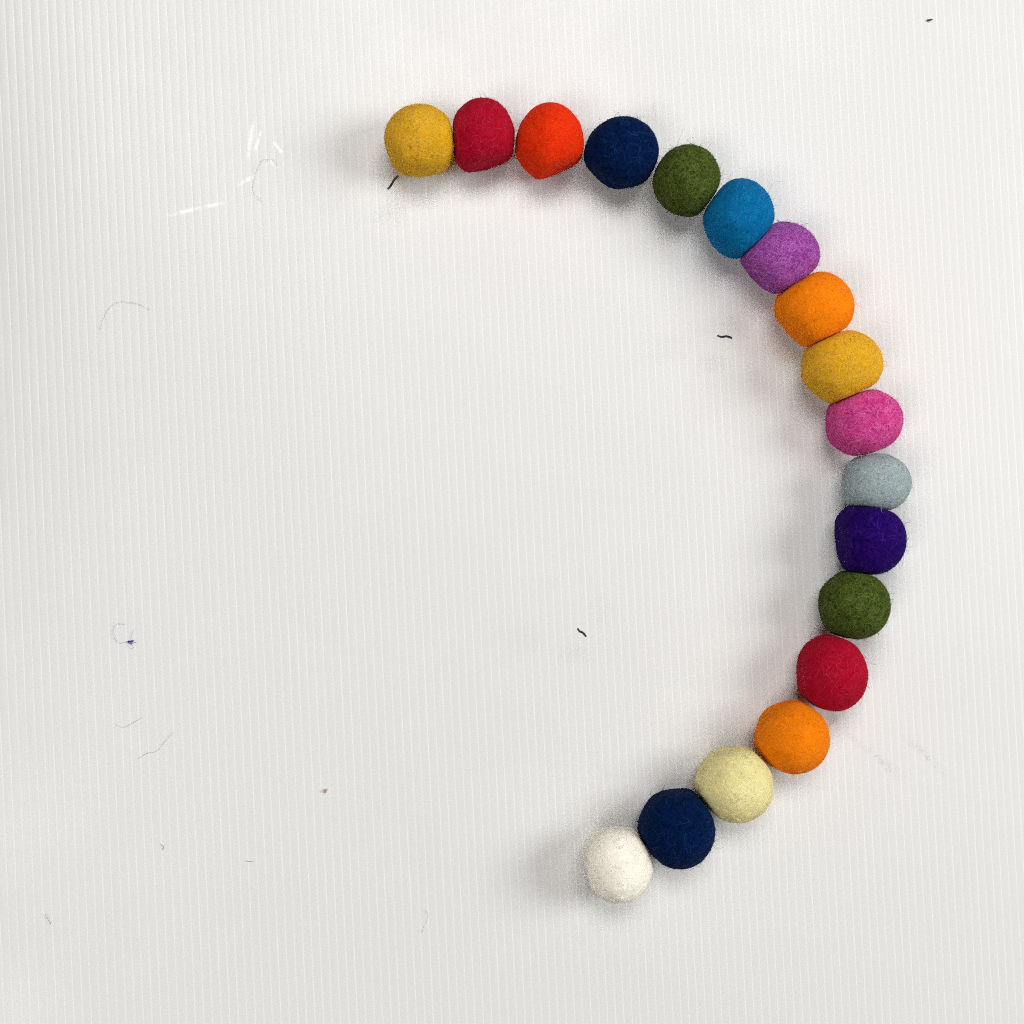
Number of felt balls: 18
